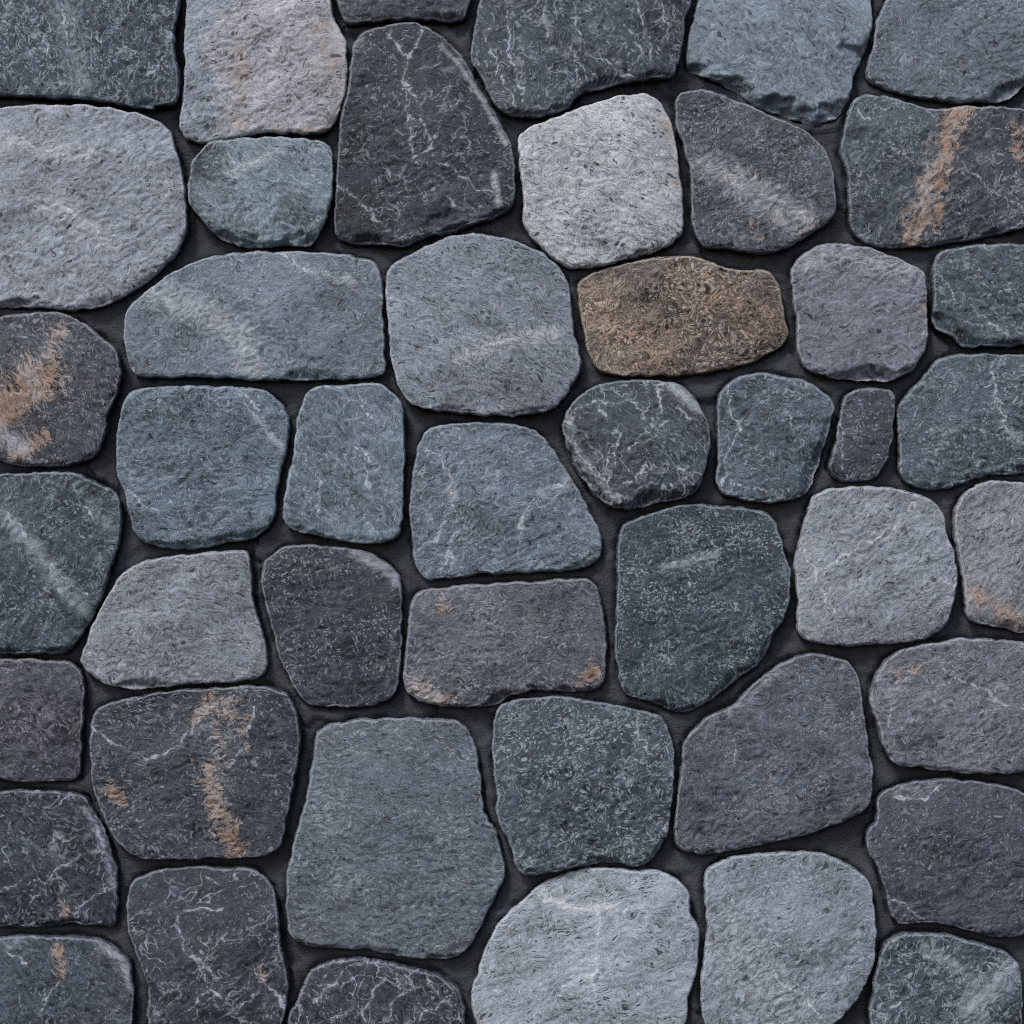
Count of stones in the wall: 46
